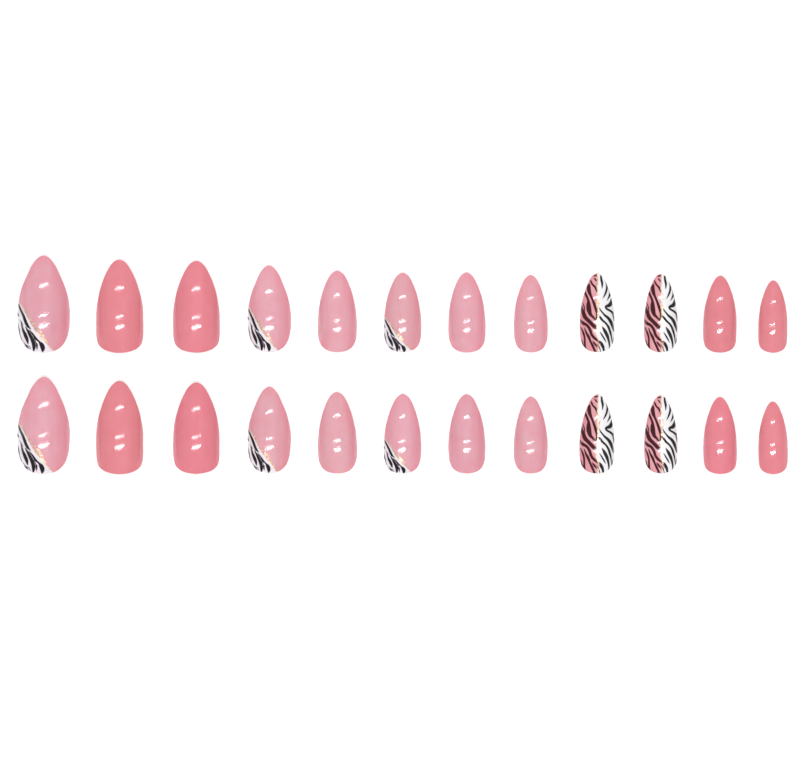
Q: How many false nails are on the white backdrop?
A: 24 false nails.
